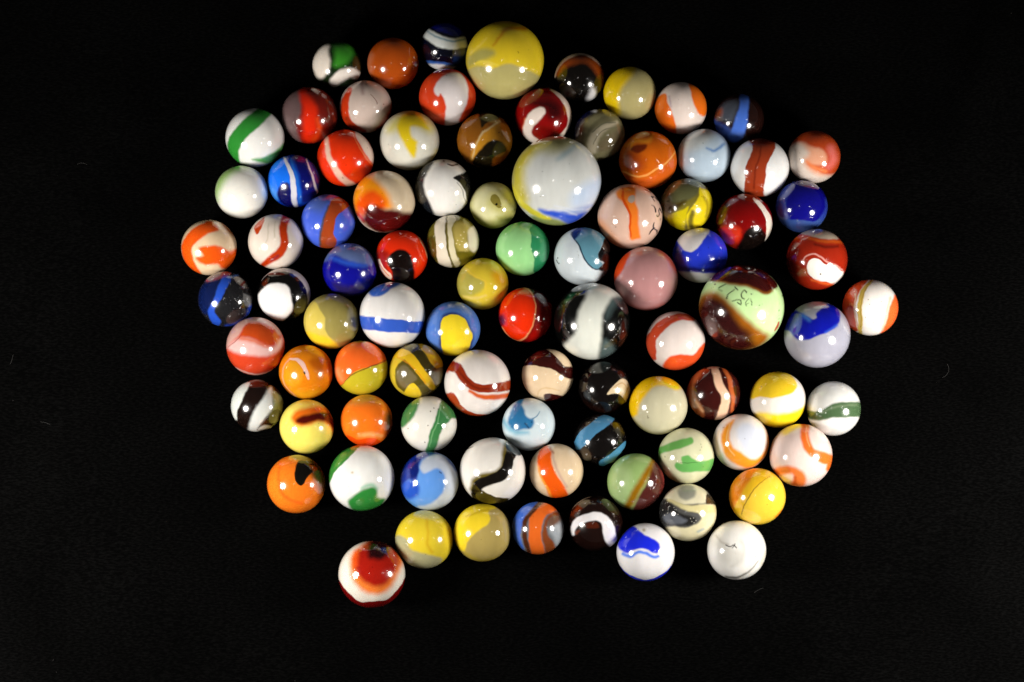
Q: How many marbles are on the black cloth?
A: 89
